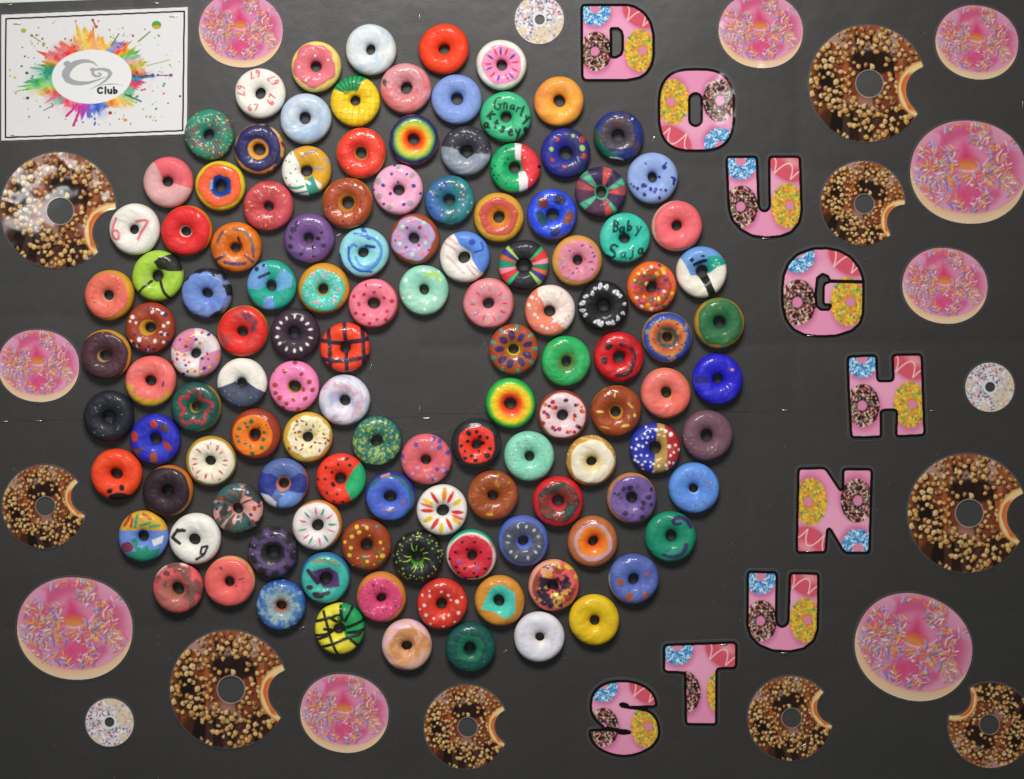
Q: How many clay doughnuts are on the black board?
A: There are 121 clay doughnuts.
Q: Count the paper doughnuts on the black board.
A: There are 21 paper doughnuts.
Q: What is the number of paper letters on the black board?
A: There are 9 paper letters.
